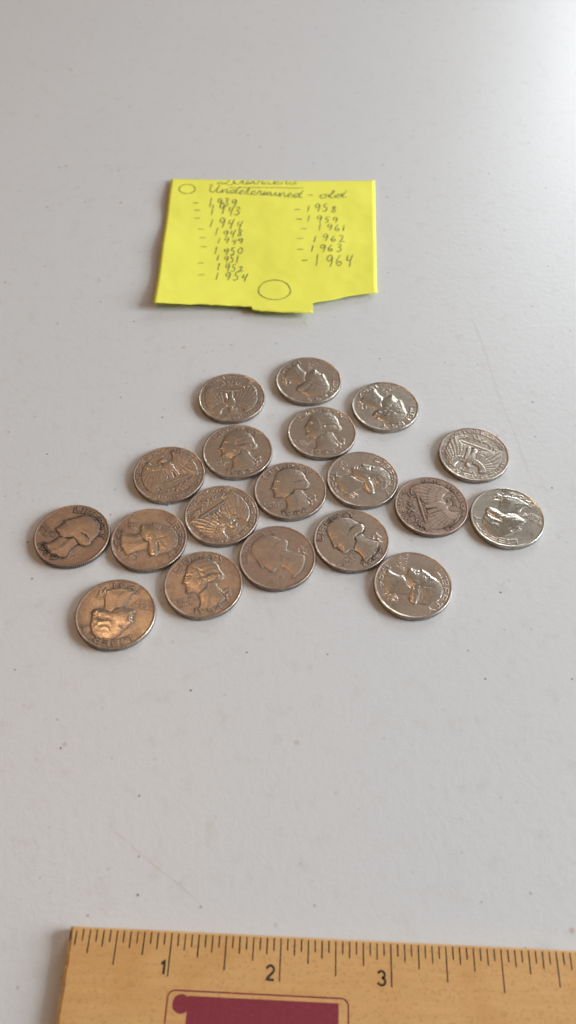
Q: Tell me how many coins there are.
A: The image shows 19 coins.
